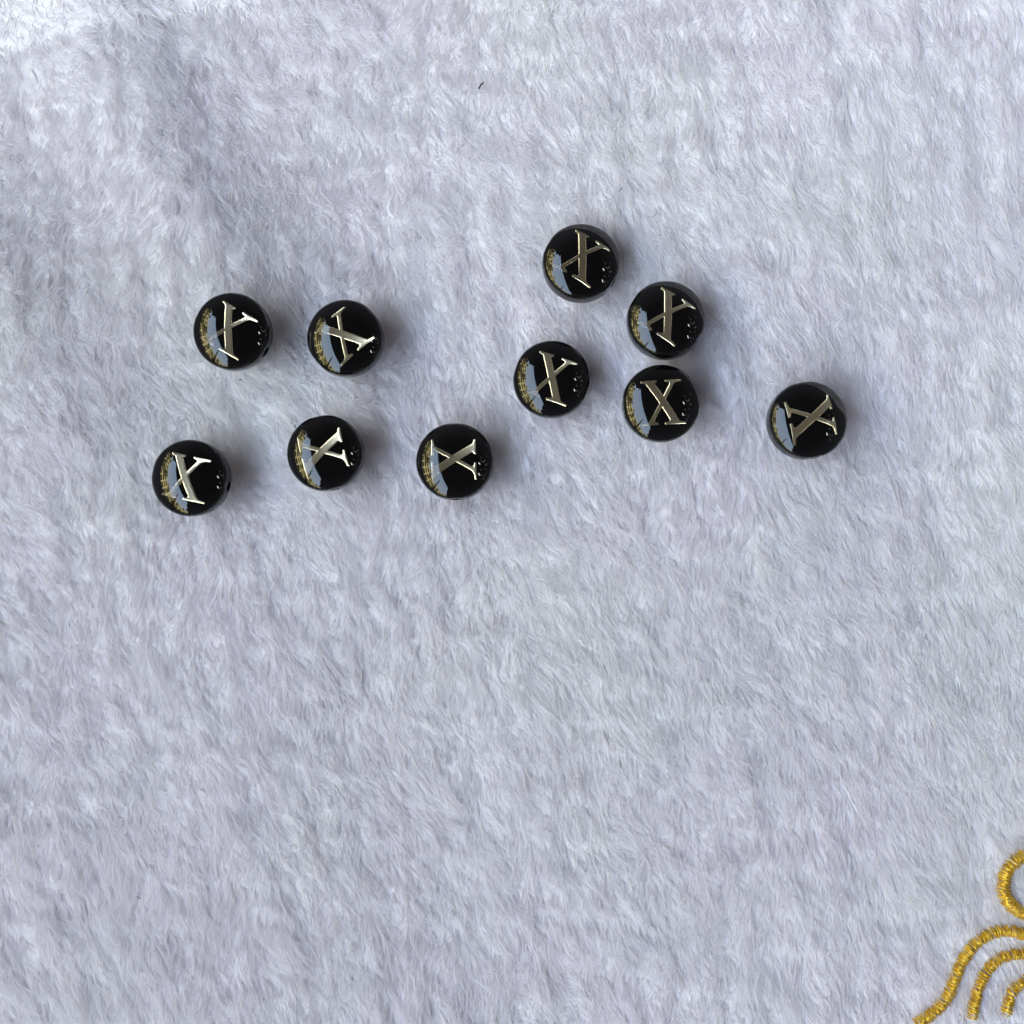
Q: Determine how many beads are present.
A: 10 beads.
